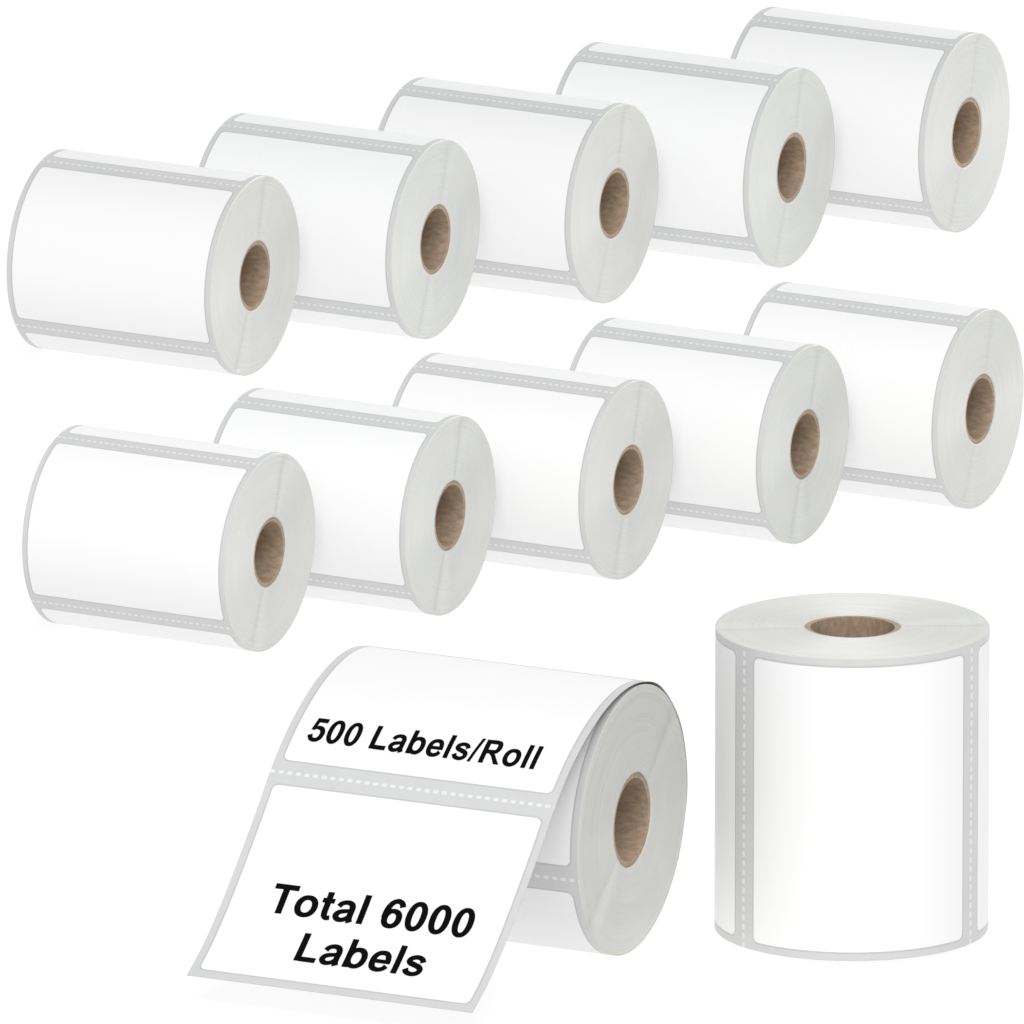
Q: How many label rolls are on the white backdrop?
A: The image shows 12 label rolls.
